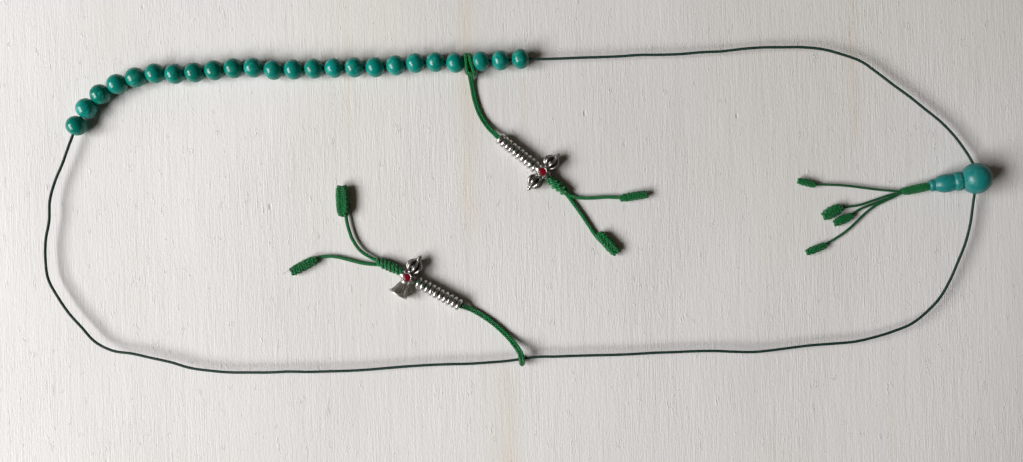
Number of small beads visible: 24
